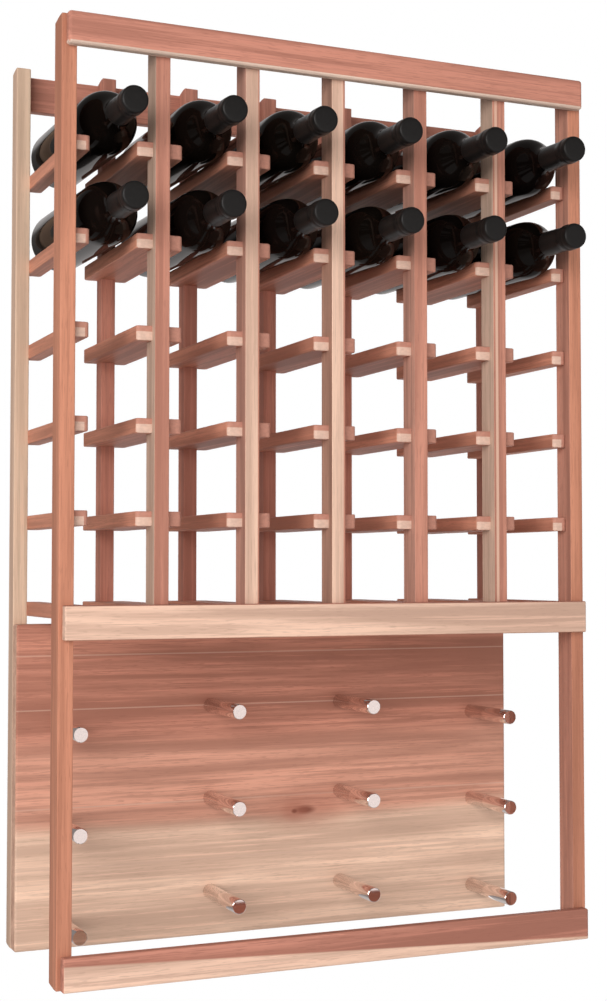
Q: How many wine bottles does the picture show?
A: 12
